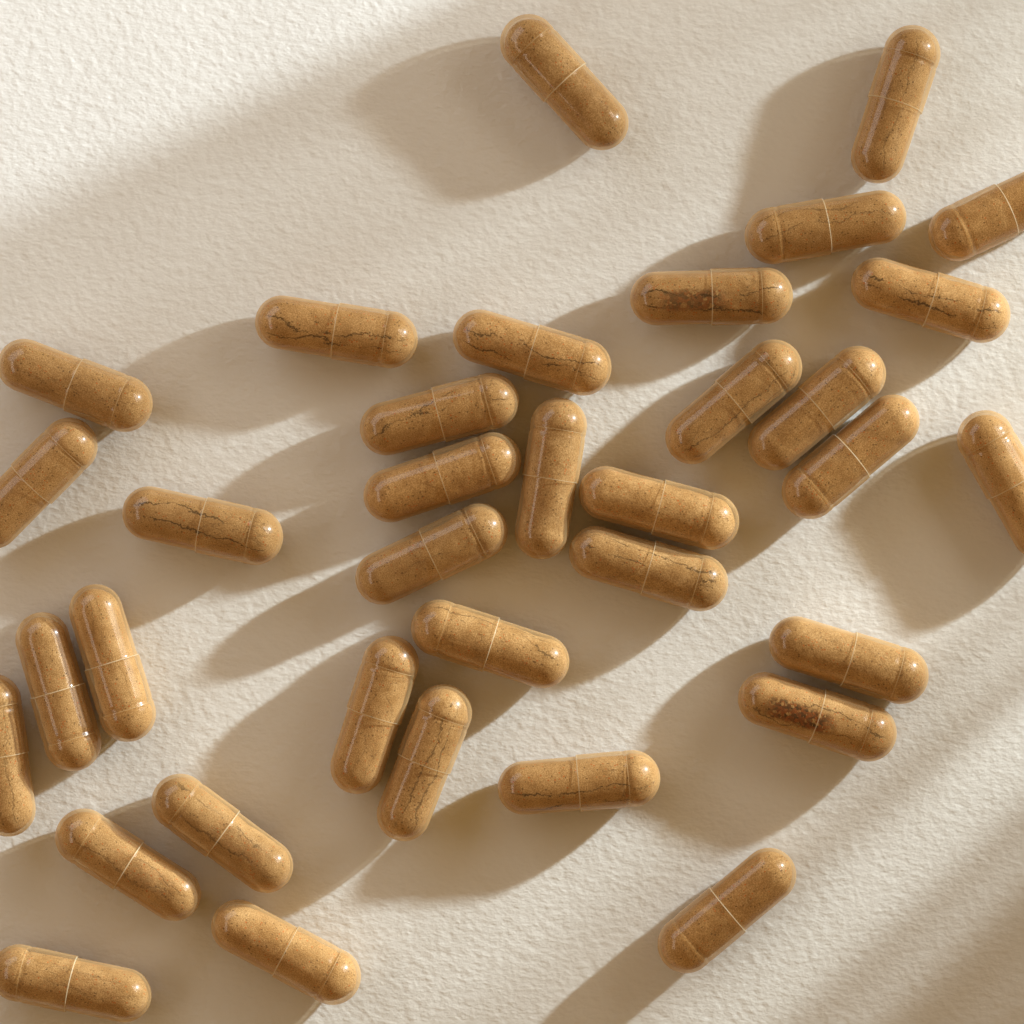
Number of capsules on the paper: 35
